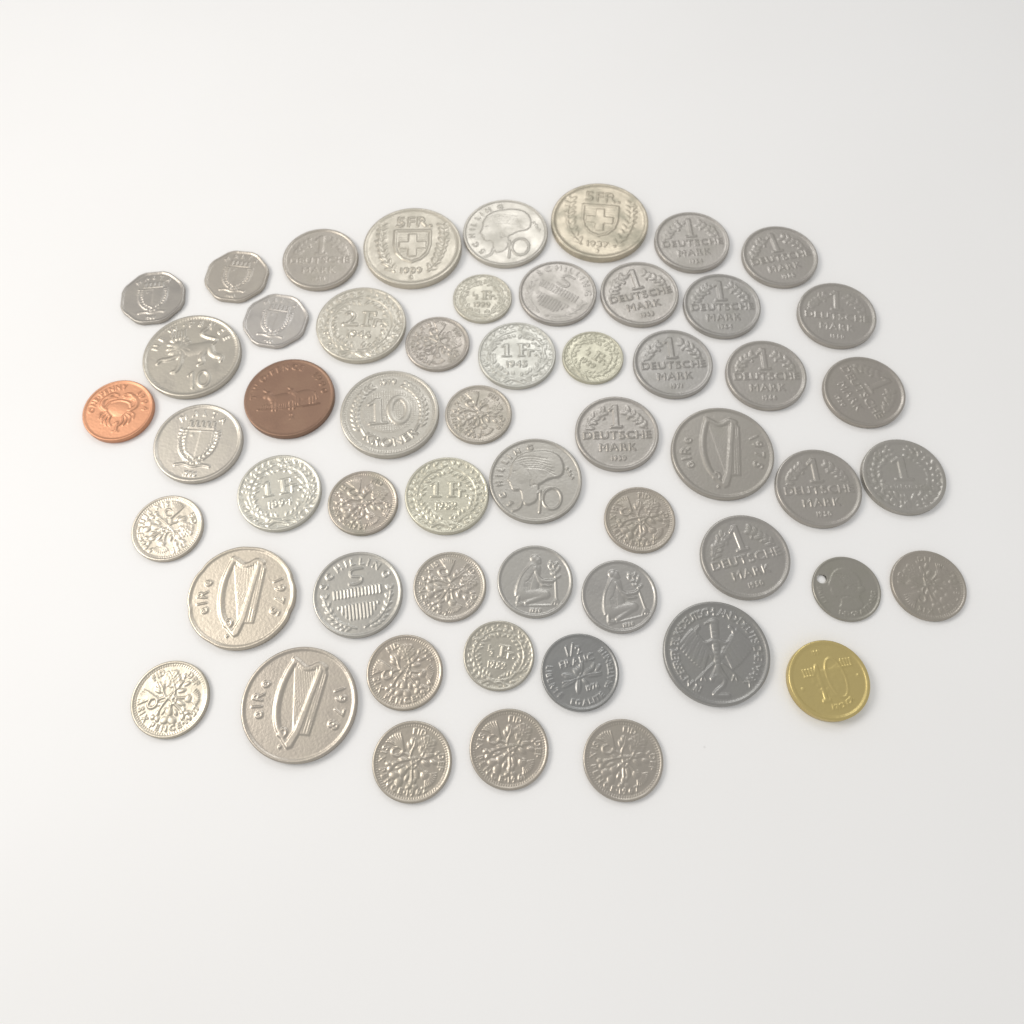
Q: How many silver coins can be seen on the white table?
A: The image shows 52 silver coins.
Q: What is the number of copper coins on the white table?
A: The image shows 2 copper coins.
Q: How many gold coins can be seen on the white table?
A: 1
